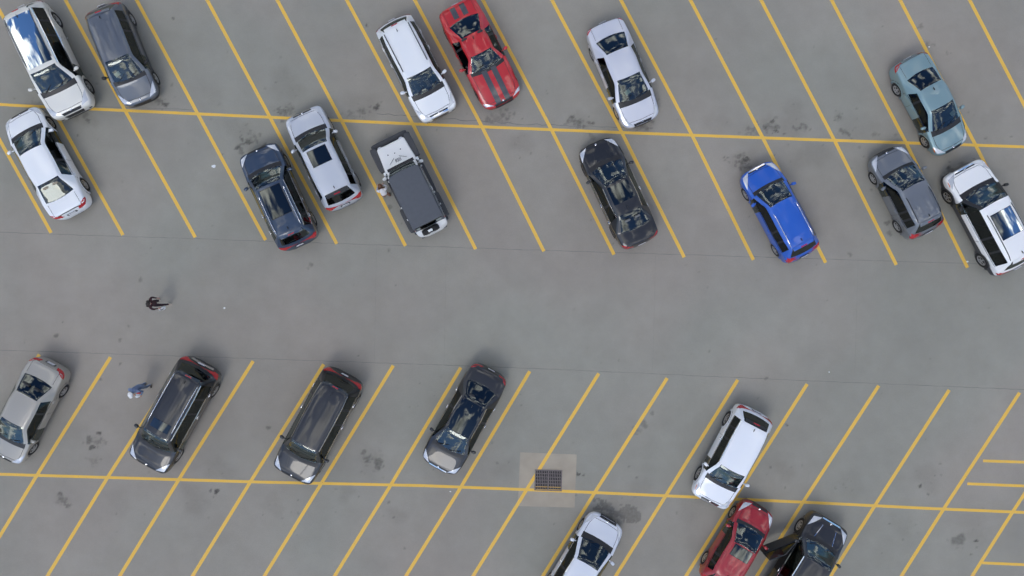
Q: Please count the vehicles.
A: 22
